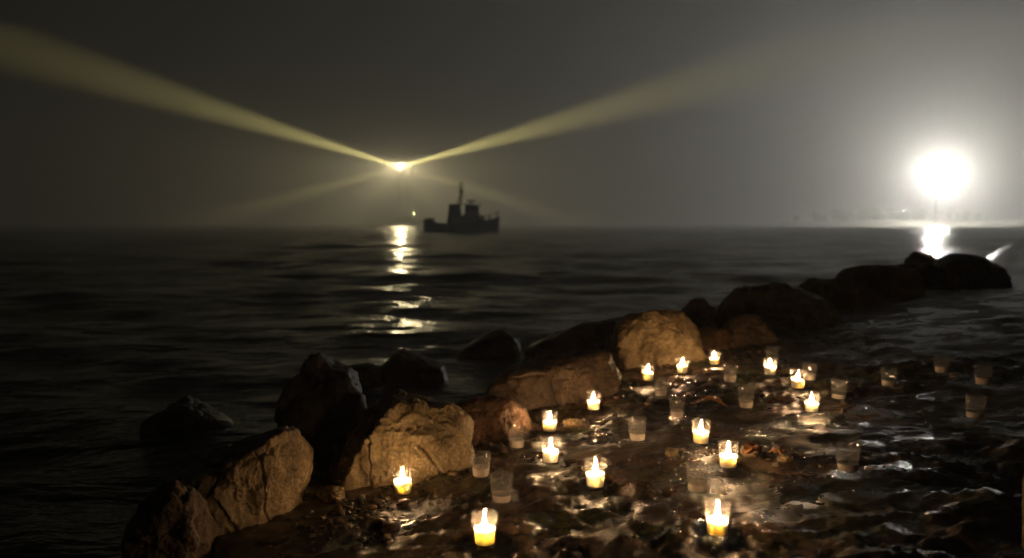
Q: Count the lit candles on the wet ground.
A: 15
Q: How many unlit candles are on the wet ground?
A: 17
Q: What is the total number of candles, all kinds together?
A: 32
